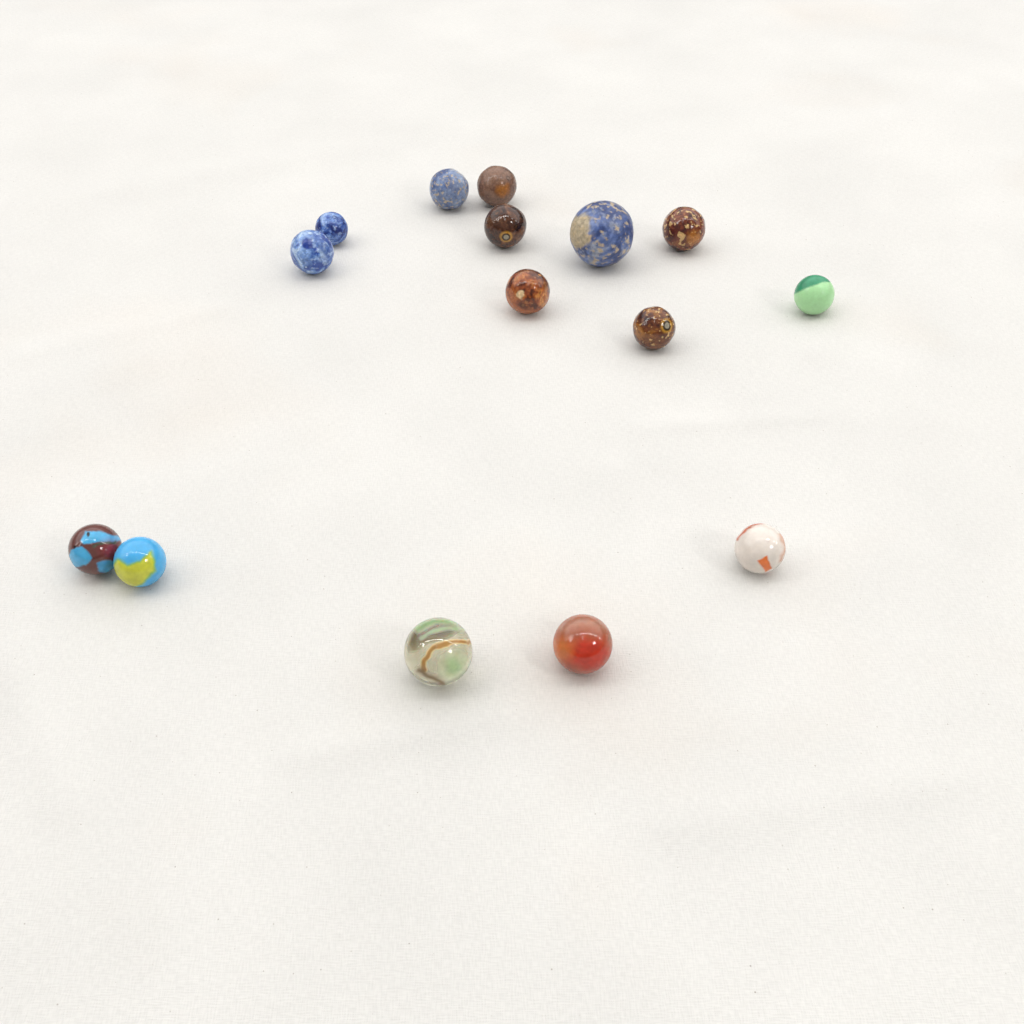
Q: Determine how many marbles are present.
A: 15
